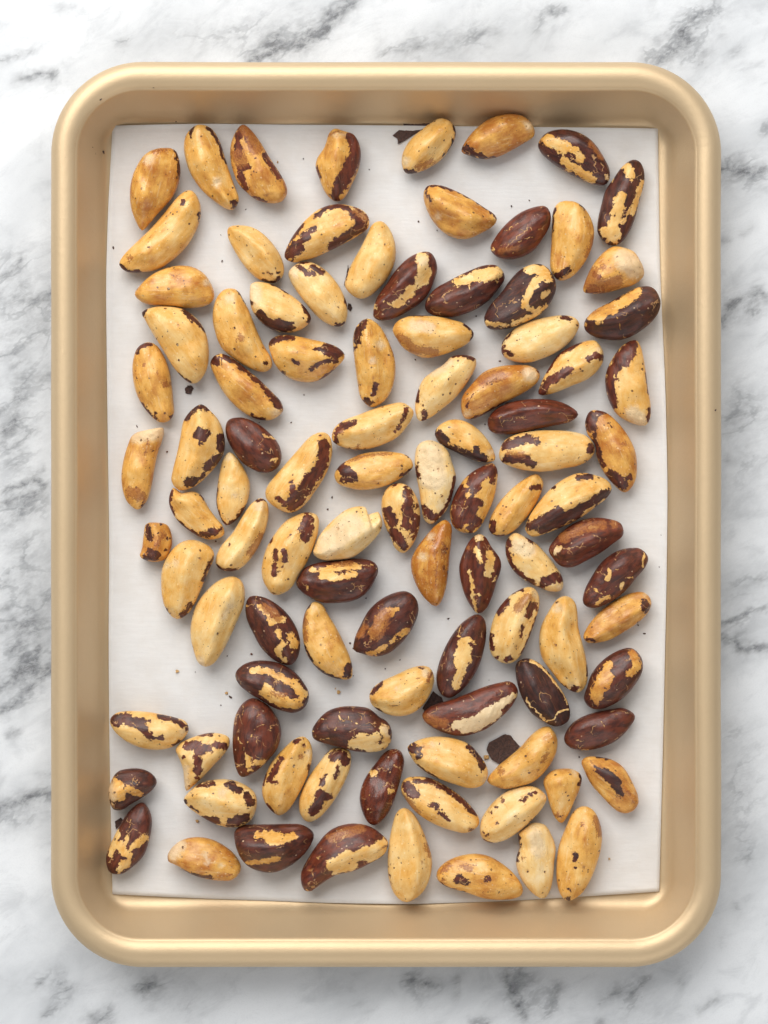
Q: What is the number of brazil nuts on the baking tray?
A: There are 100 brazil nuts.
